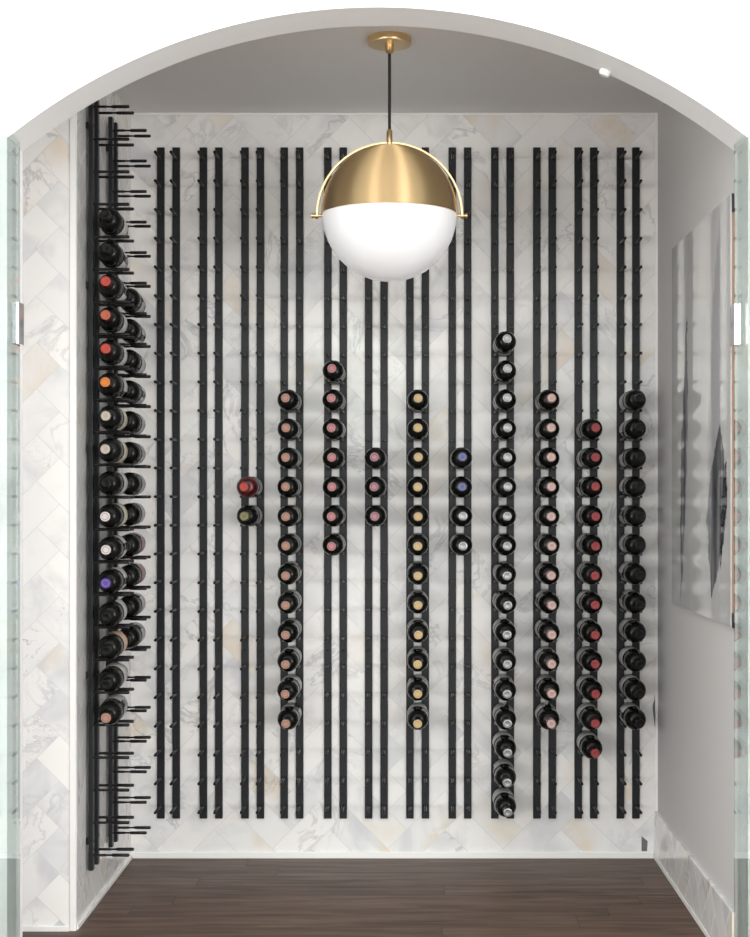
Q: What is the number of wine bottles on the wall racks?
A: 121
